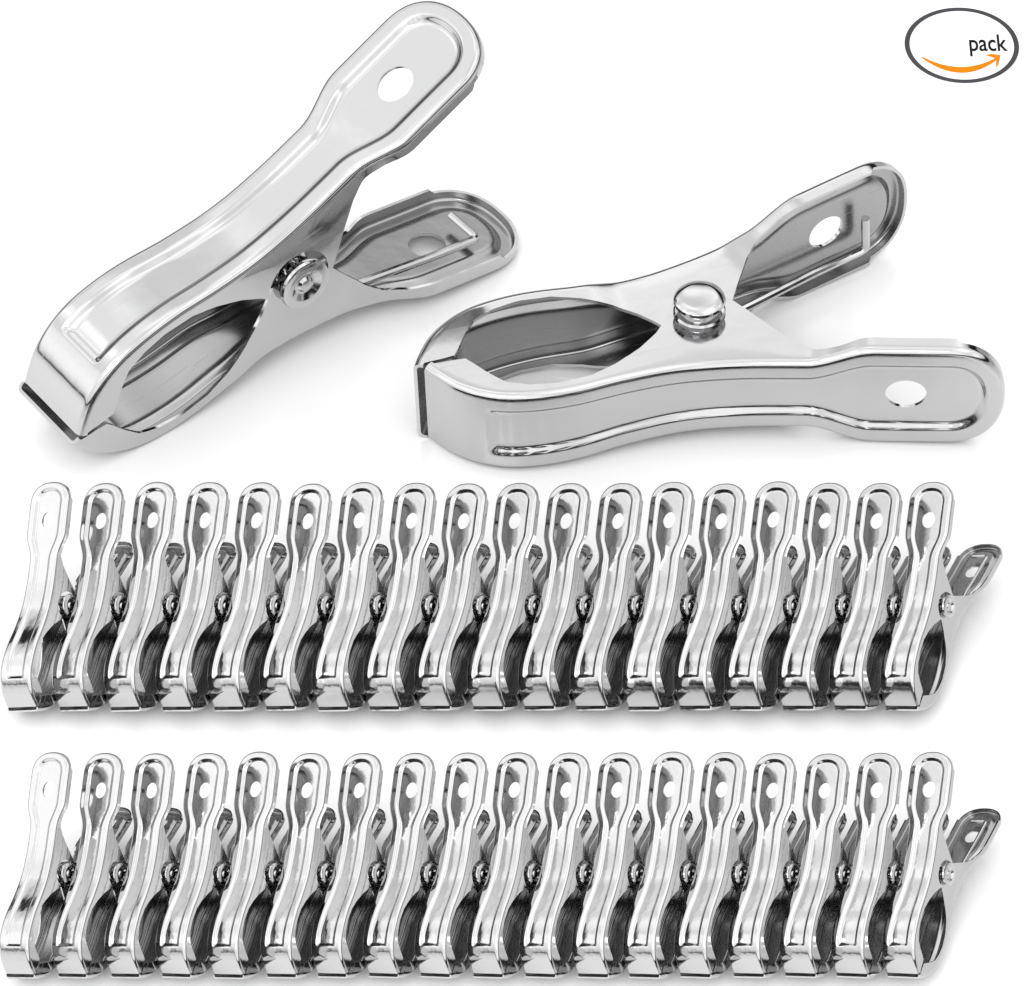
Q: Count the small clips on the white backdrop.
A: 36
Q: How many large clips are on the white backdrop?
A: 2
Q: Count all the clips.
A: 38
